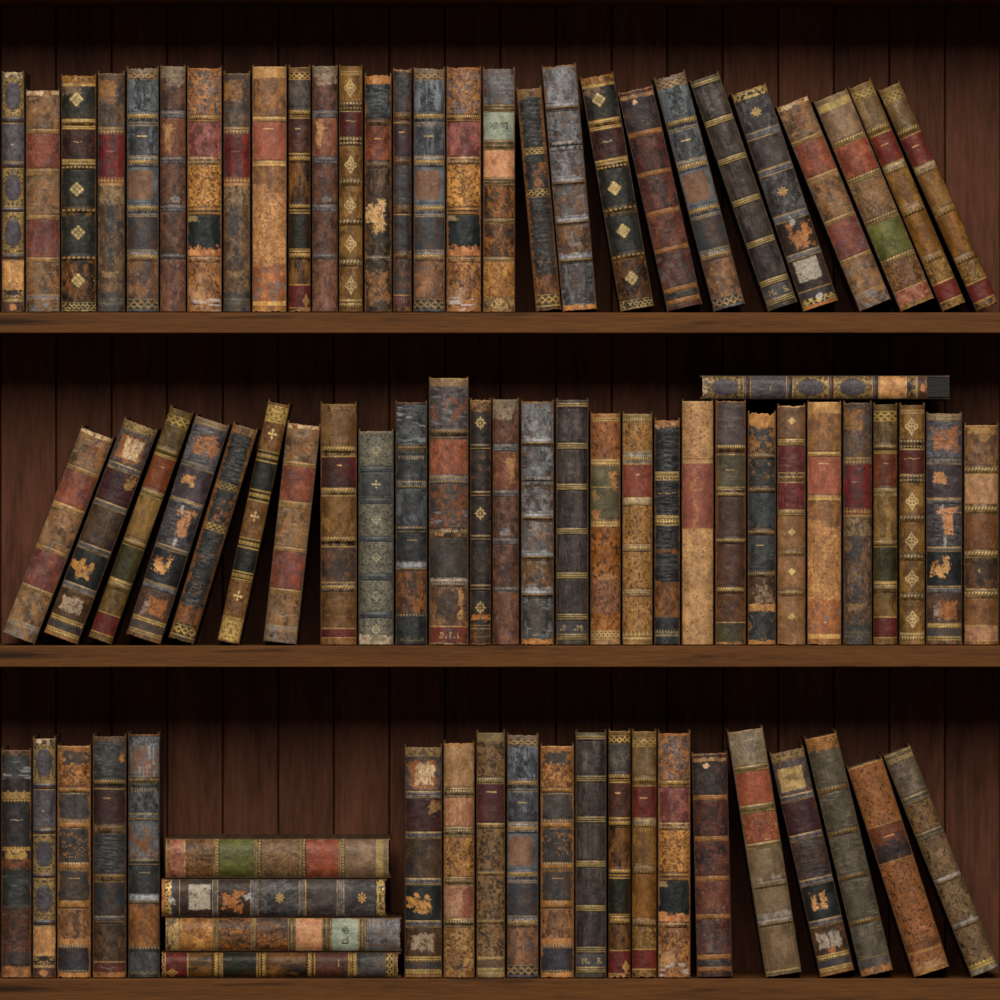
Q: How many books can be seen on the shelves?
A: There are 81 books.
